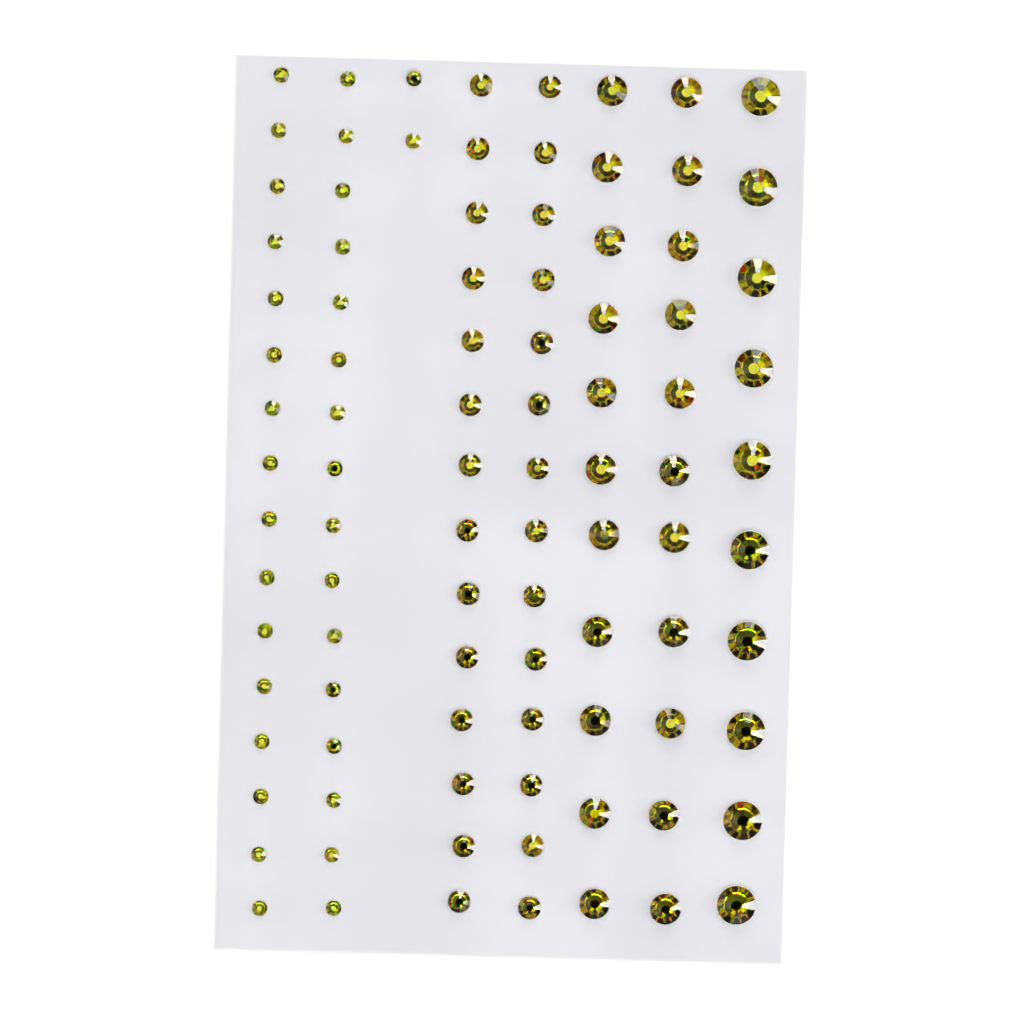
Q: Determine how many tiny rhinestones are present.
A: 34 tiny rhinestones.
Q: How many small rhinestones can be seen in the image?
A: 28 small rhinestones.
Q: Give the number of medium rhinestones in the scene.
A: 22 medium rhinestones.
